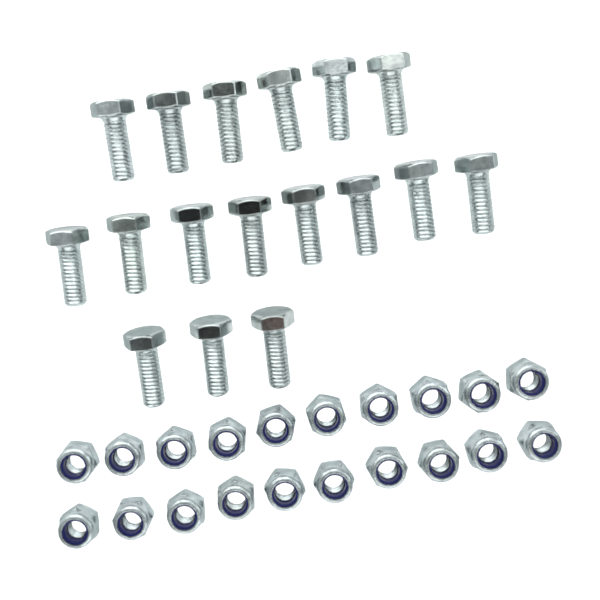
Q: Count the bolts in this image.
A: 17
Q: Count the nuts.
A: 20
